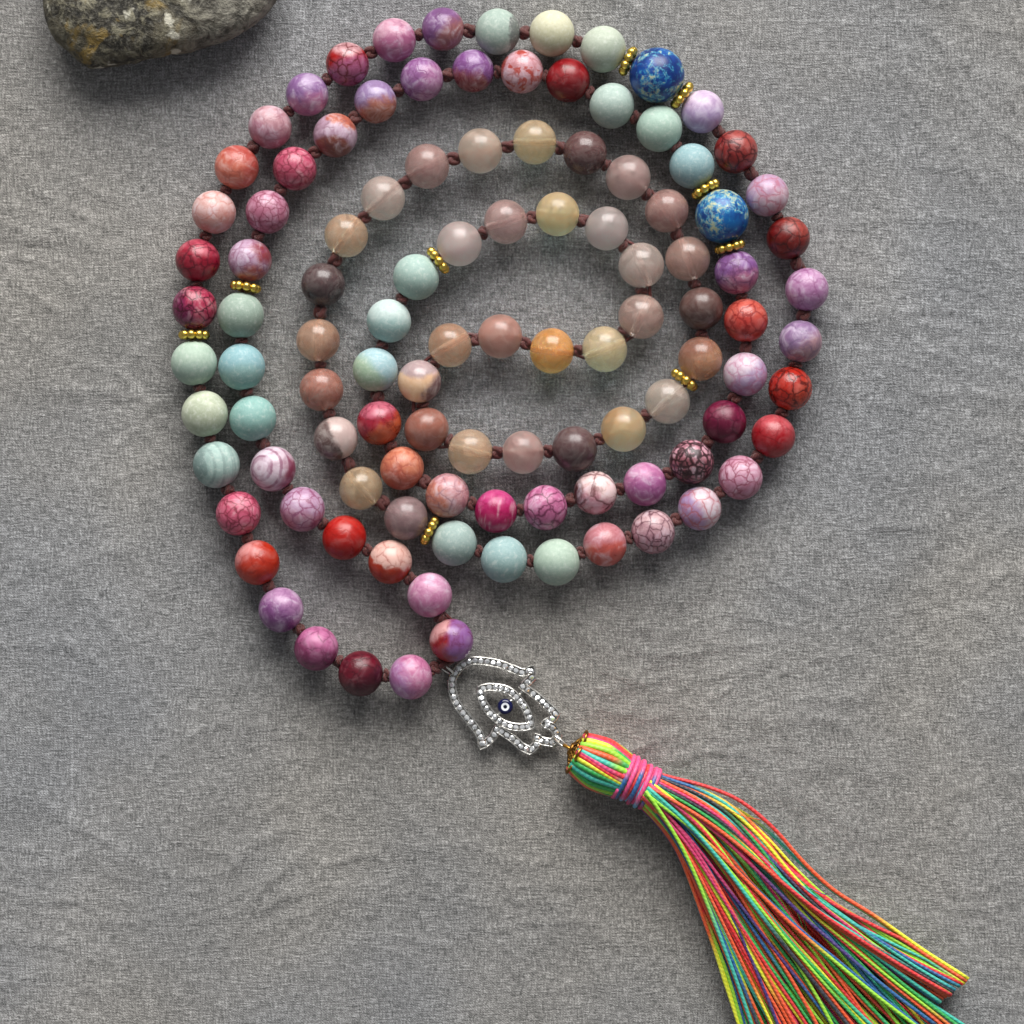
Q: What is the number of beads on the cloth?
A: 108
